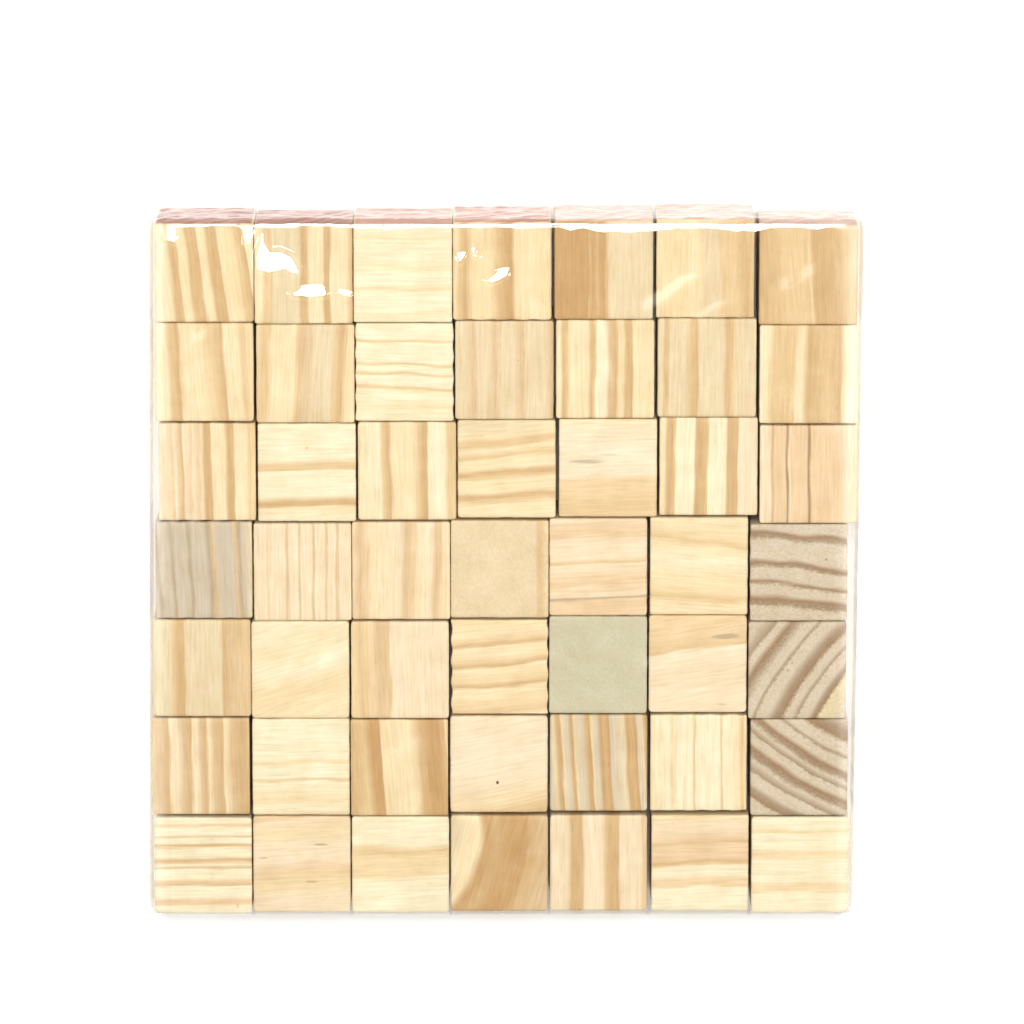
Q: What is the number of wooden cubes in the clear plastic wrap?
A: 49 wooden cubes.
